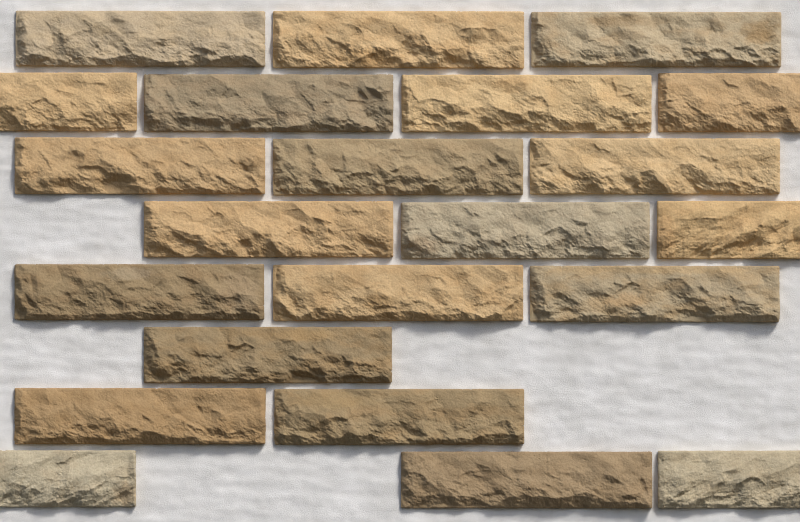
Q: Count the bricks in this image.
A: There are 22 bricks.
